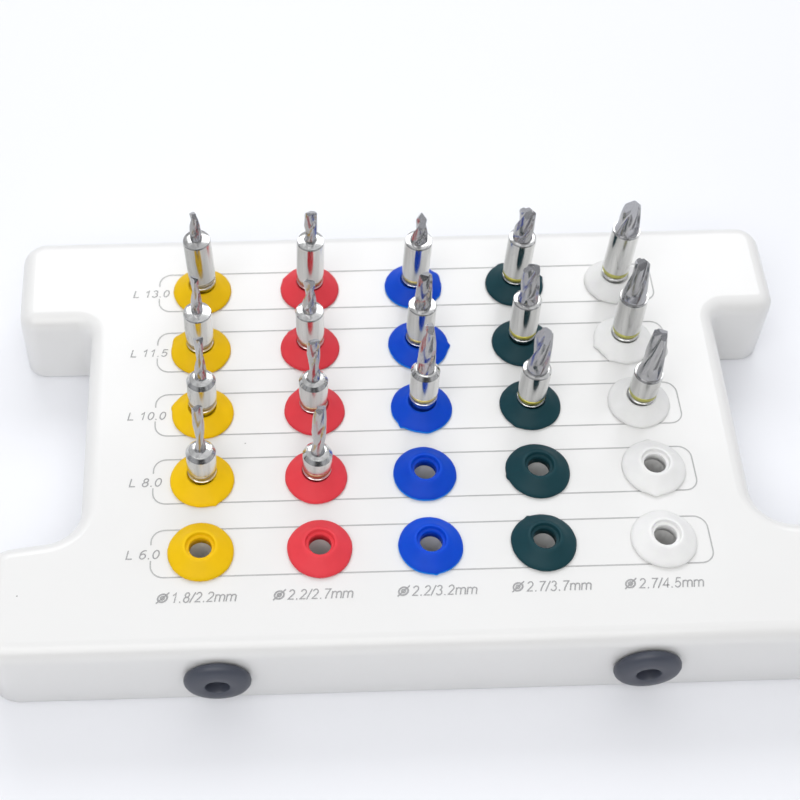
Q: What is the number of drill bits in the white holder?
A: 17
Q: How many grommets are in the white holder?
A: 25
